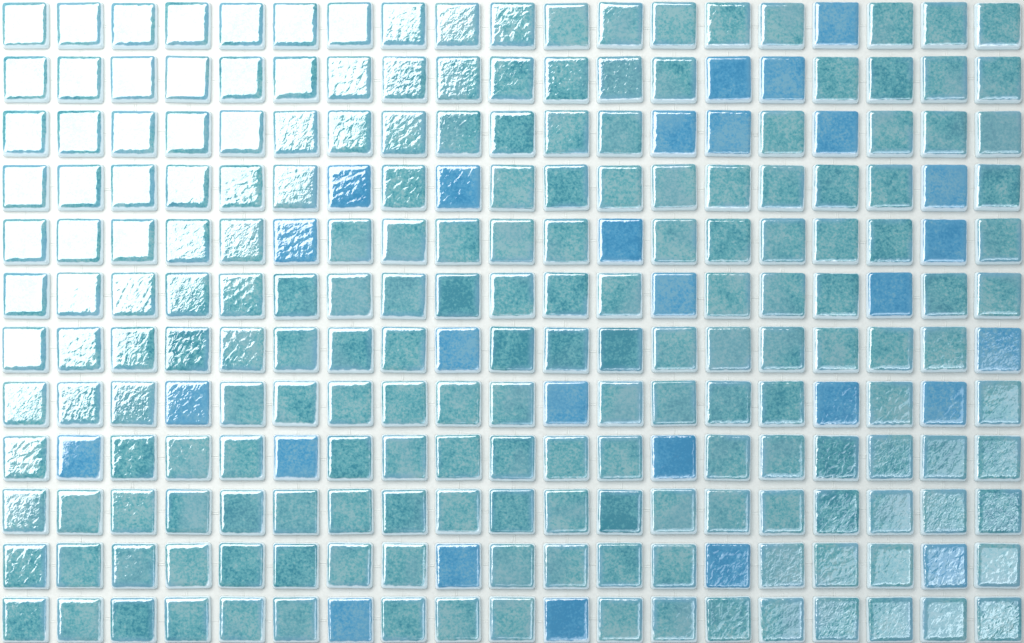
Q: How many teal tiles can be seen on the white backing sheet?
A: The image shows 200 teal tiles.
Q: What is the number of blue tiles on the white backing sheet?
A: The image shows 28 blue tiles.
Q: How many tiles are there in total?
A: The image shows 228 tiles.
